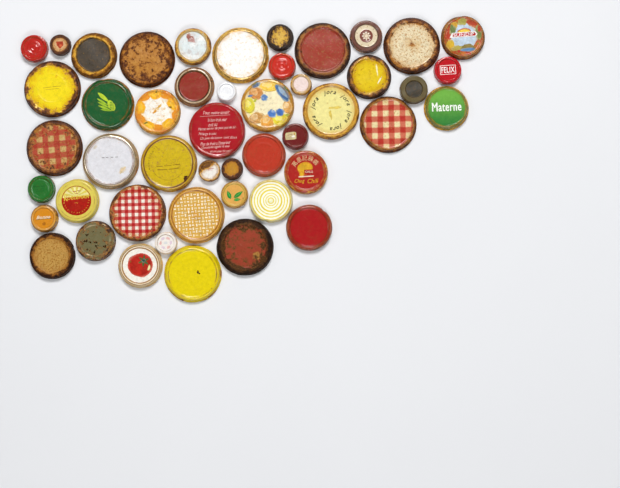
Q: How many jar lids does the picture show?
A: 48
